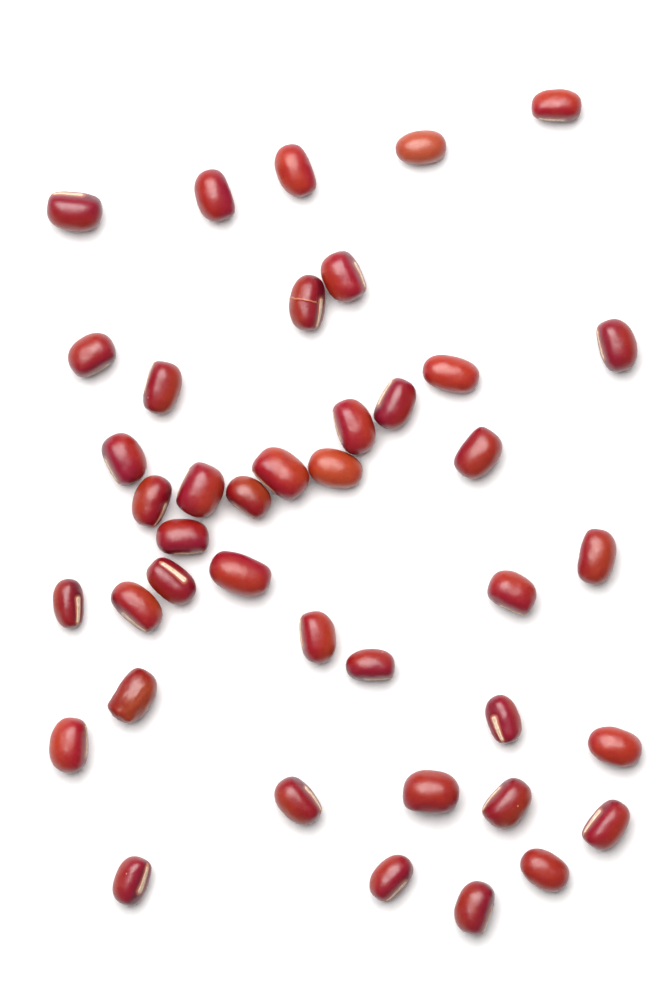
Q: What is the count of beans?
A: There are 41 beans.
